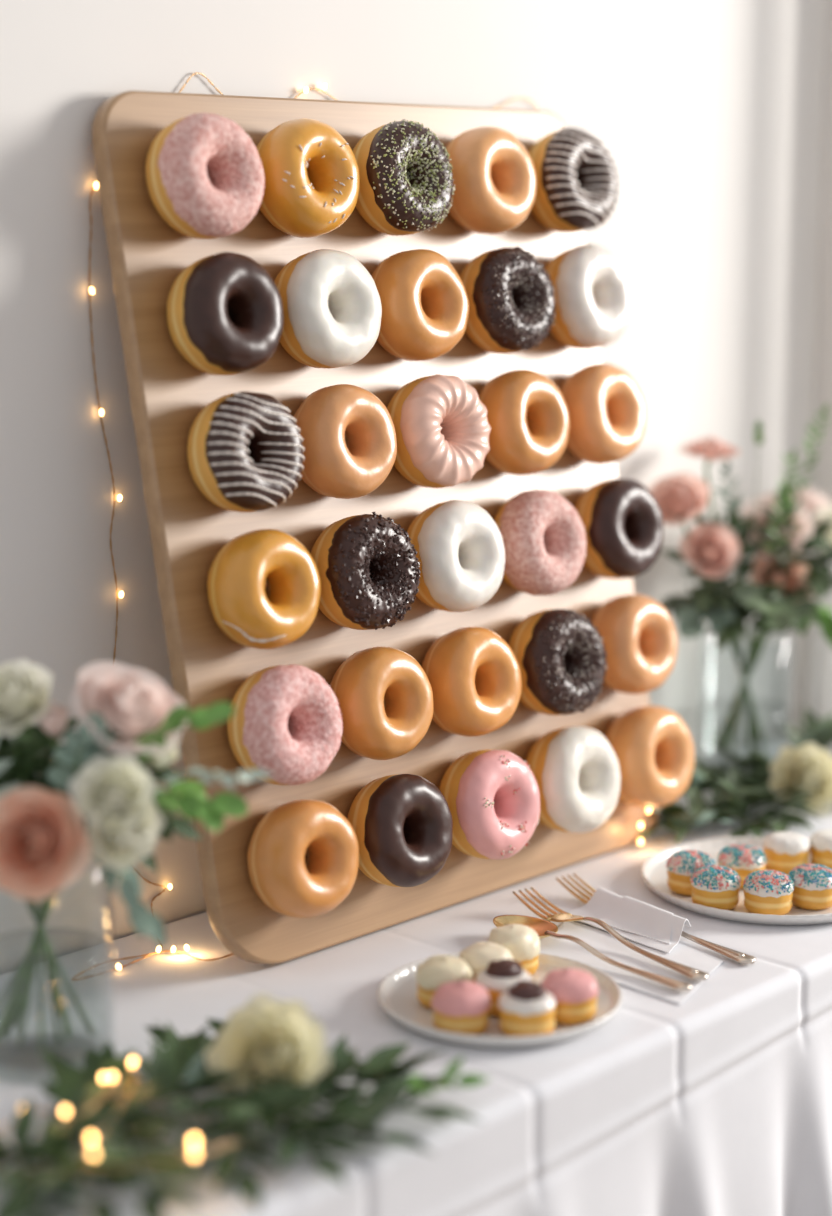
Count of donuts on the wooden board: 30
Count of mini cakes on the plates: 14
